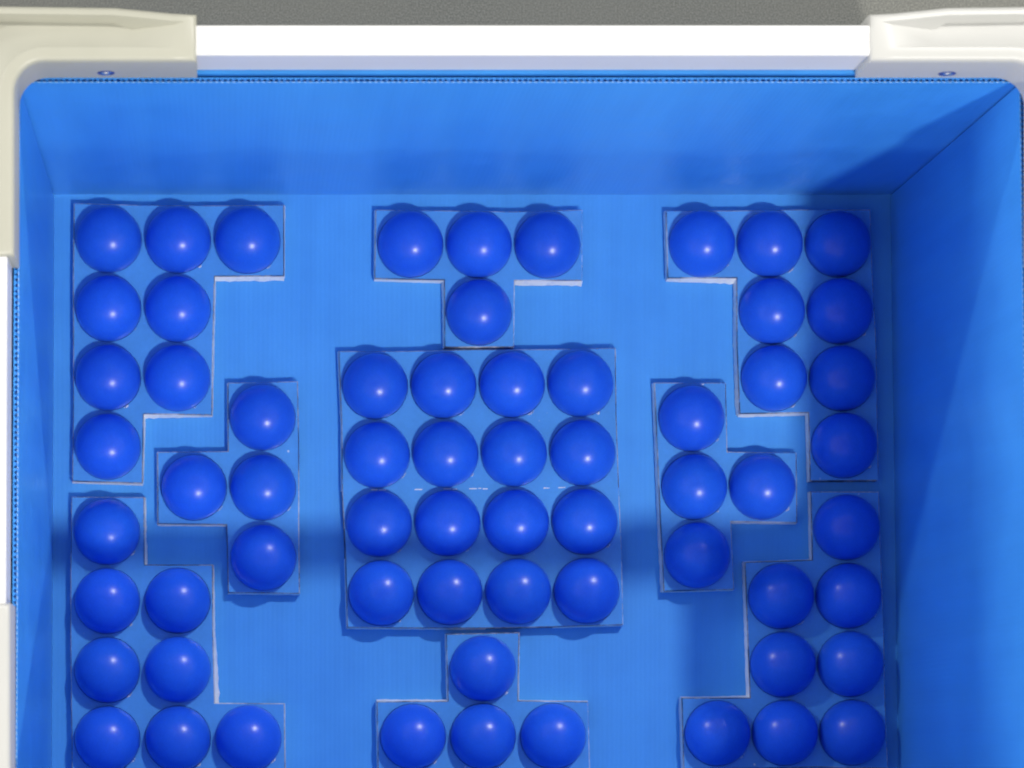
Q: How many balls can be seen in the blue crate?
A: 64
